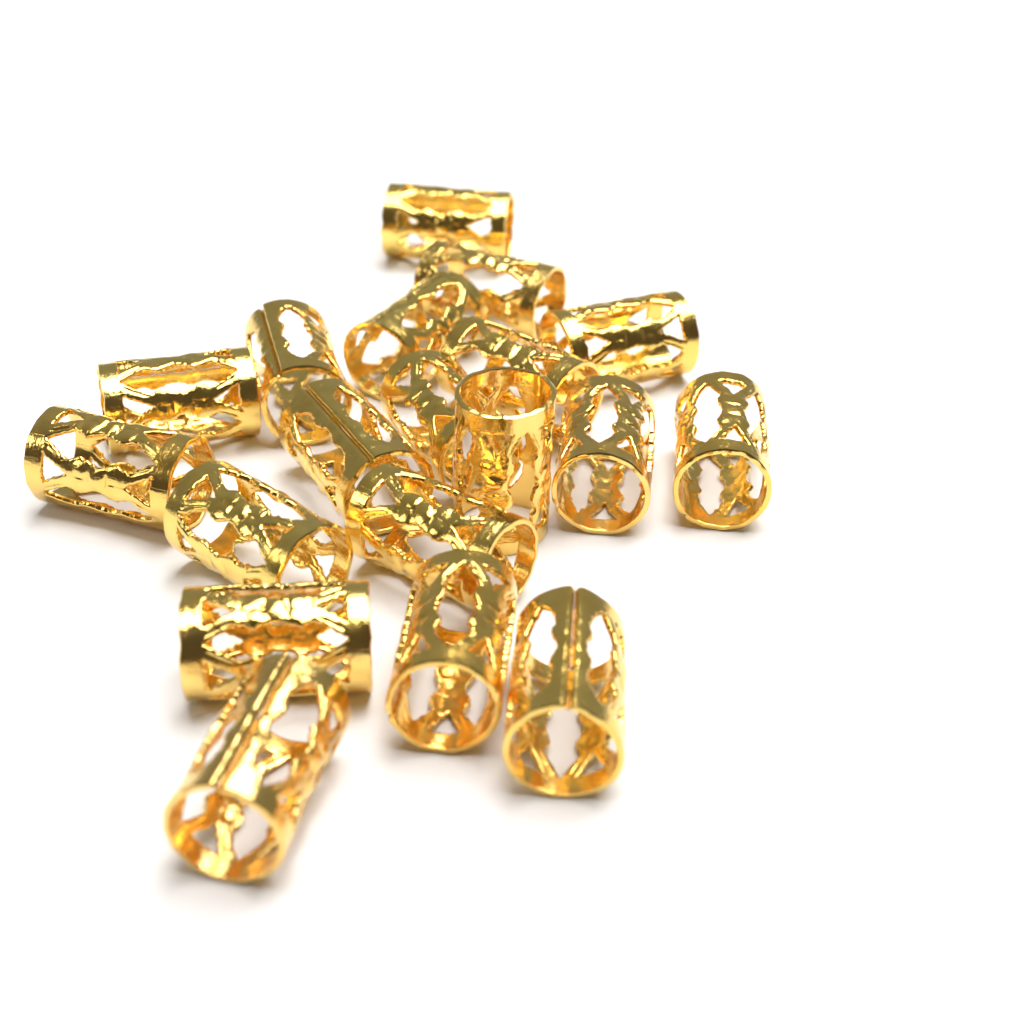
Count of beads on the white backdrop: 19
